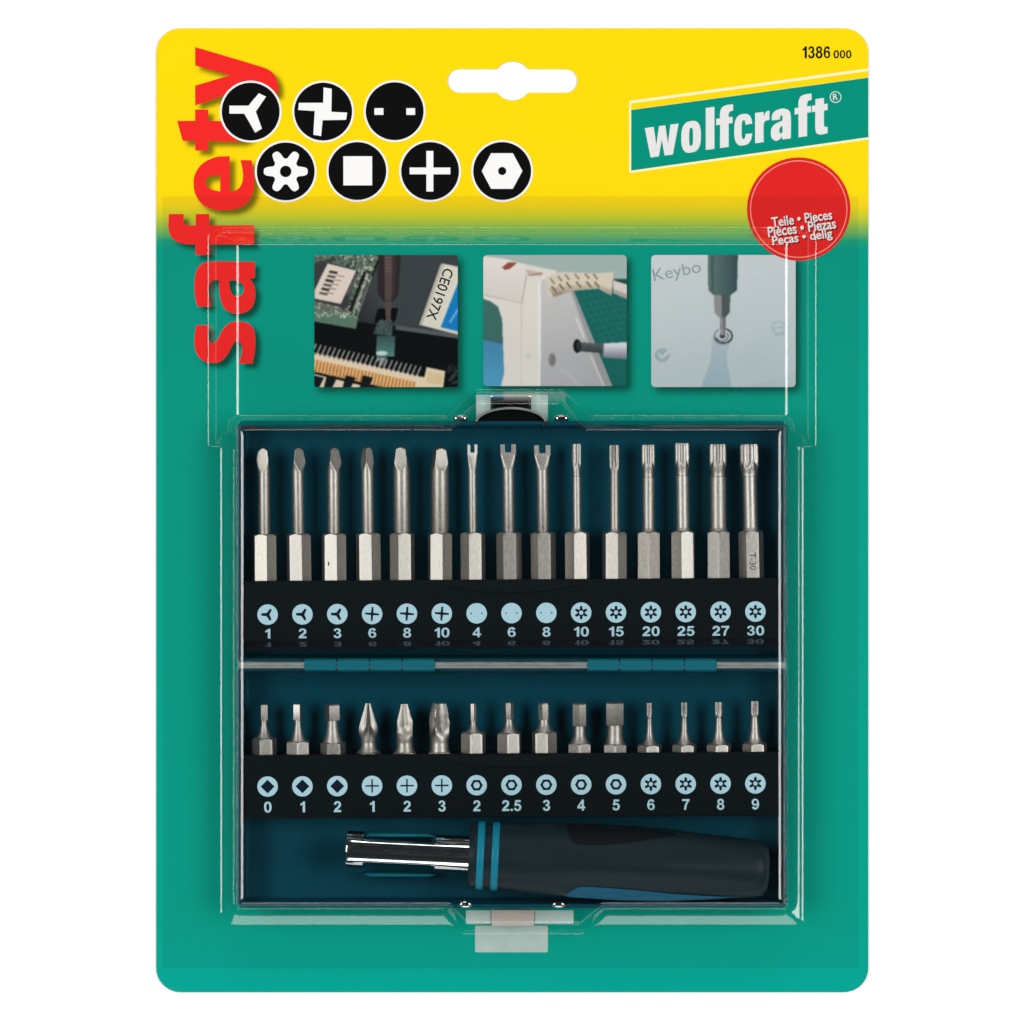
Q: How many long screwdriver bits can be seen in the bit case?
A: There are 15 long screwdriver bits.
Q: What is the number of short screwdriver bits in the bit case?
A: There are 15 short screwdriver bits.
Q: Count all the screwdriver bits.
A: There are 30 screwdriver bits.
